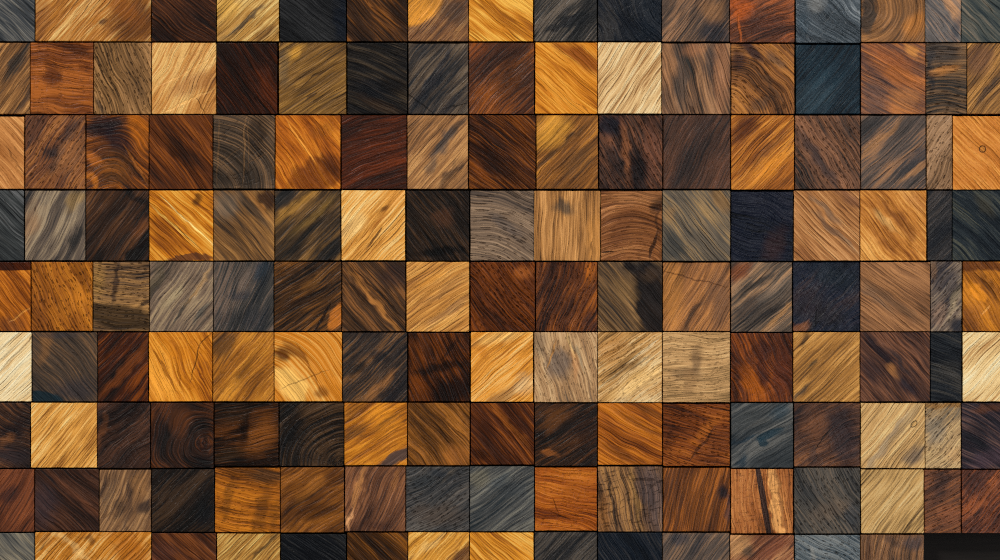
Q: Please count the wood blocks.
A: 149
